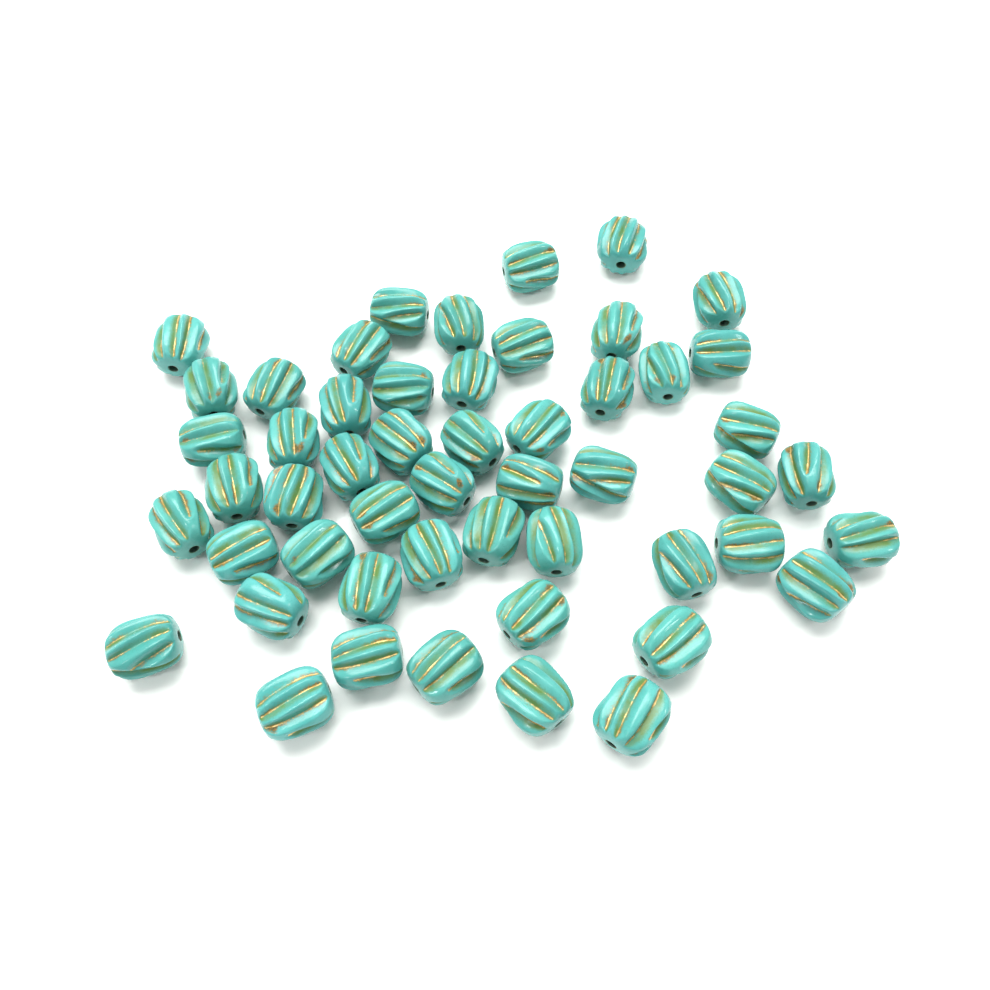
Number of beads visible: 52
